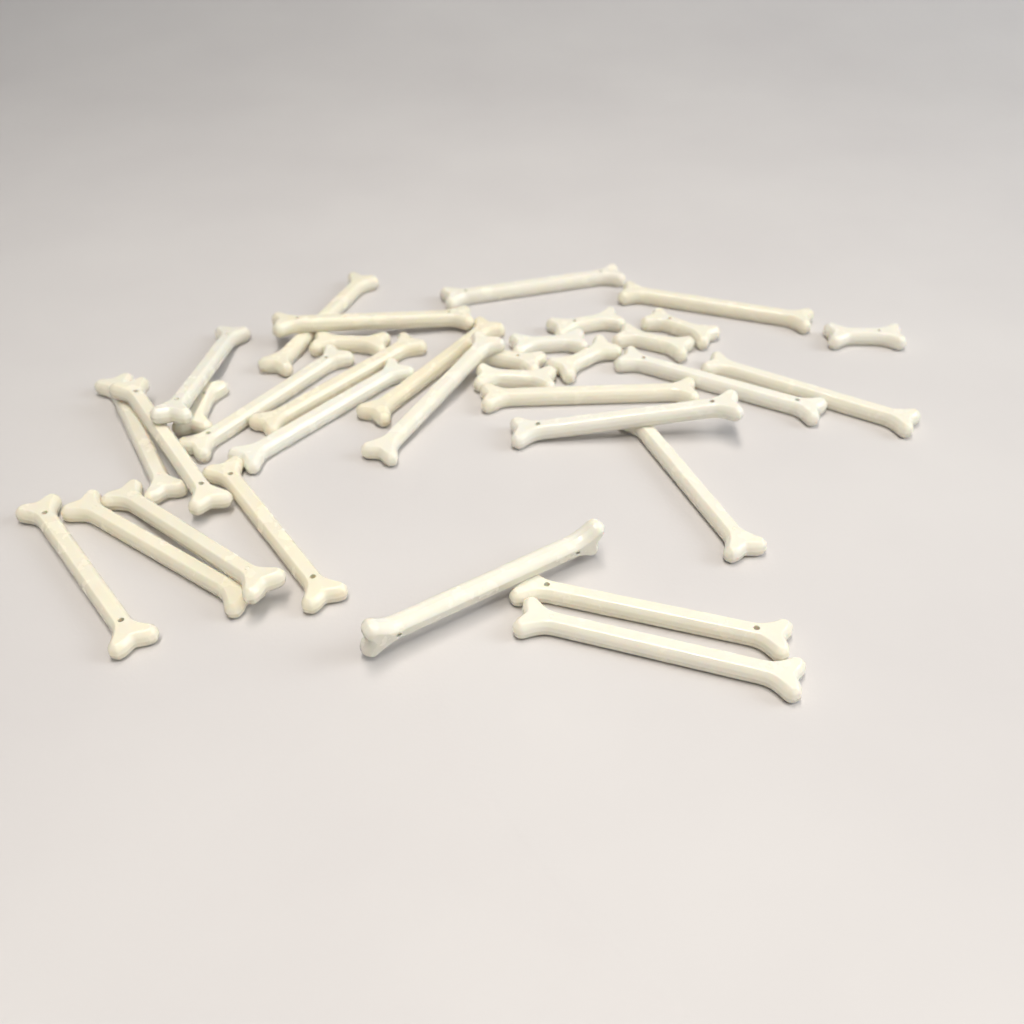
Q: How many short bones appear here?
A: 10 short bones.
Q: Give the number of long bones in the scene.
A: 24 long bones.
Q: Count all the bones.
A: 34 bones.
